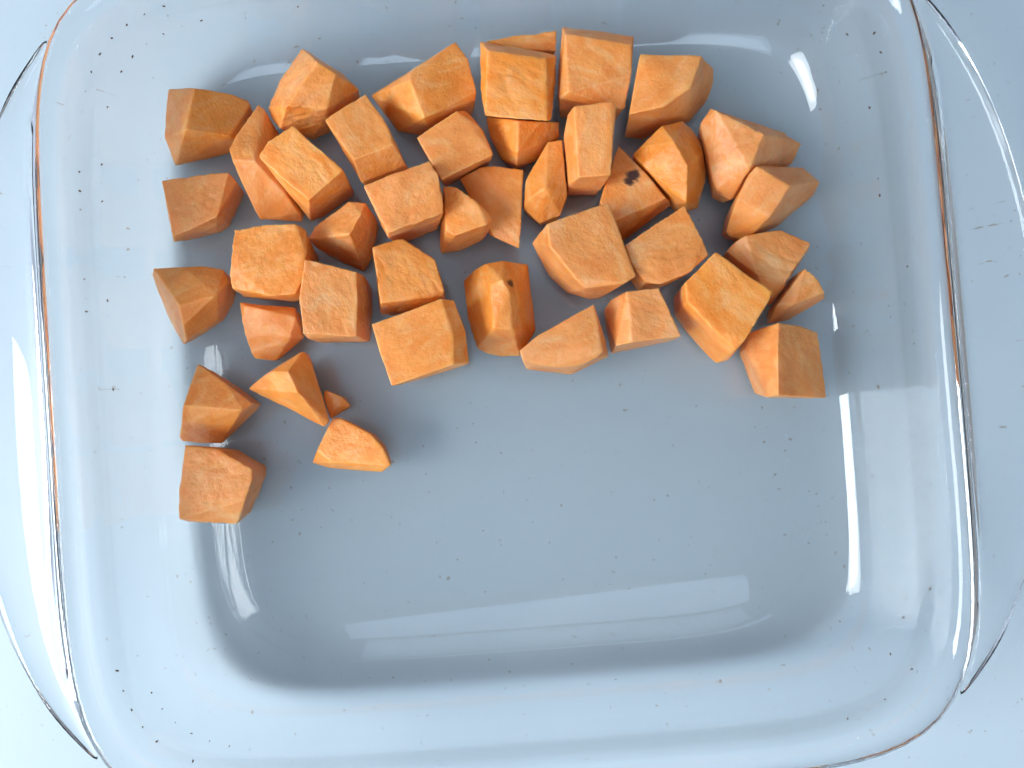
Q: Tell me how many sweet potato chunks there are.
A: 43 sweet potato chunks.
